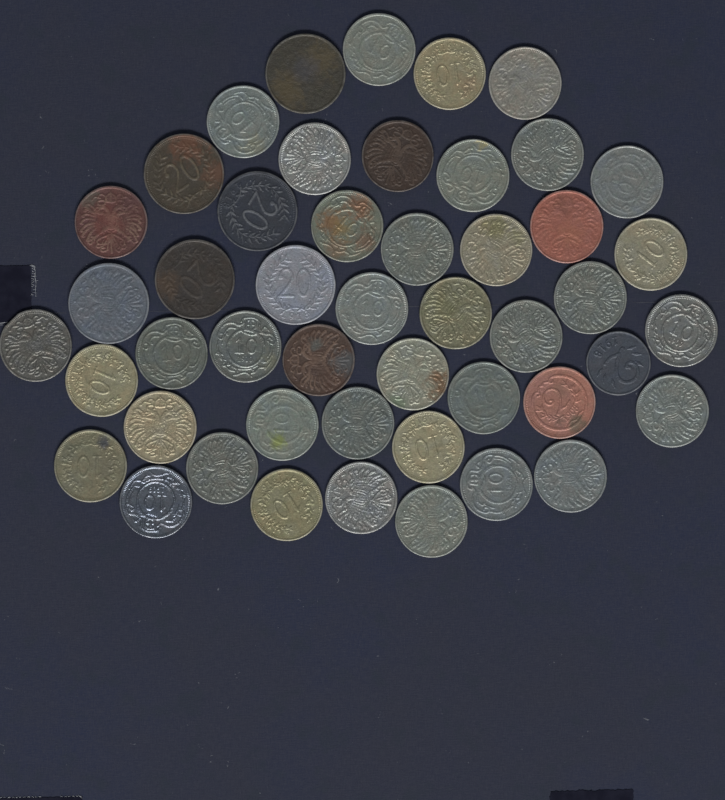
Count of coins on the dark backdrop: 48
